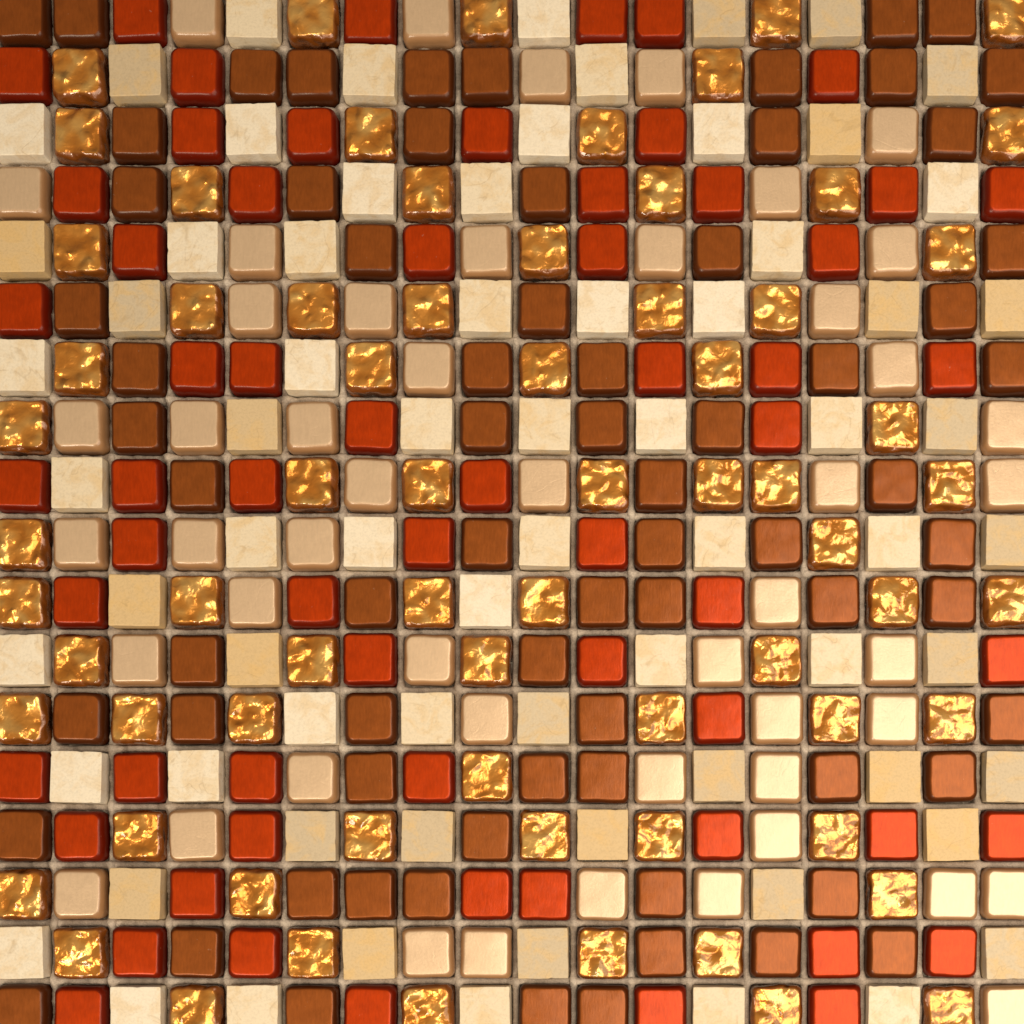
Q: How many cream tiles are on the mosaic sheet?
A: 120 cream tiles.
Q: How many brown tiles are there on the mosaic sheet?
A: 72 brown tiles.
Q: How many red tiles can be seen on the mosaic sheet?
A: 63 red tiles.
